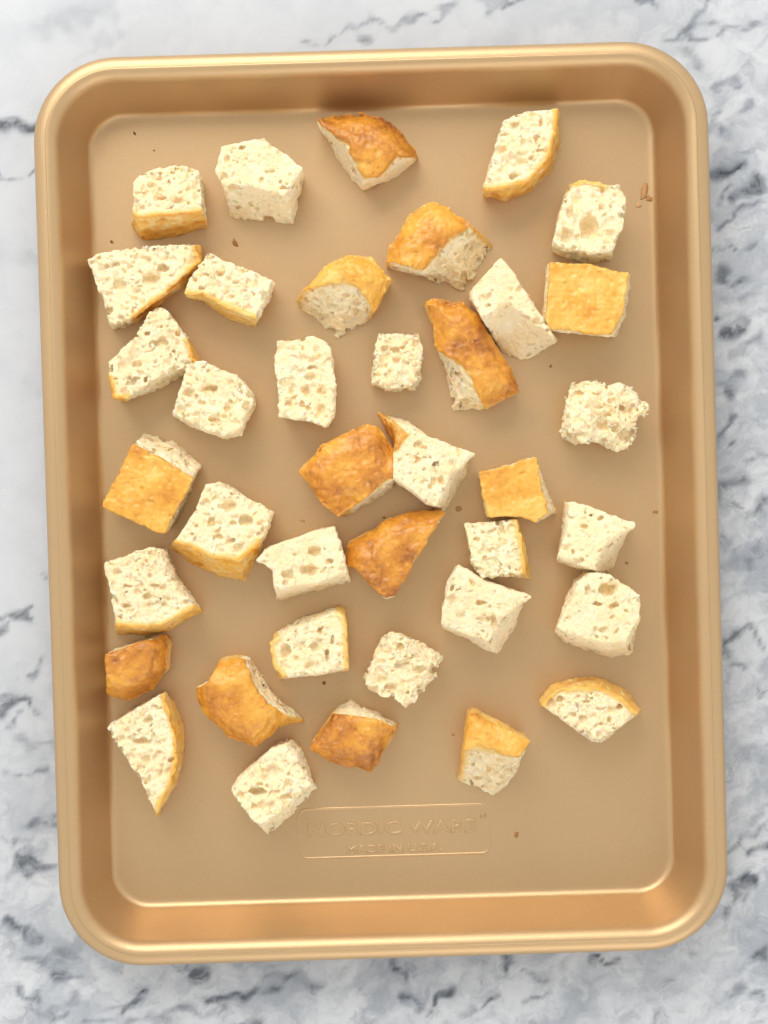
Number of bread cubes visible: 38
